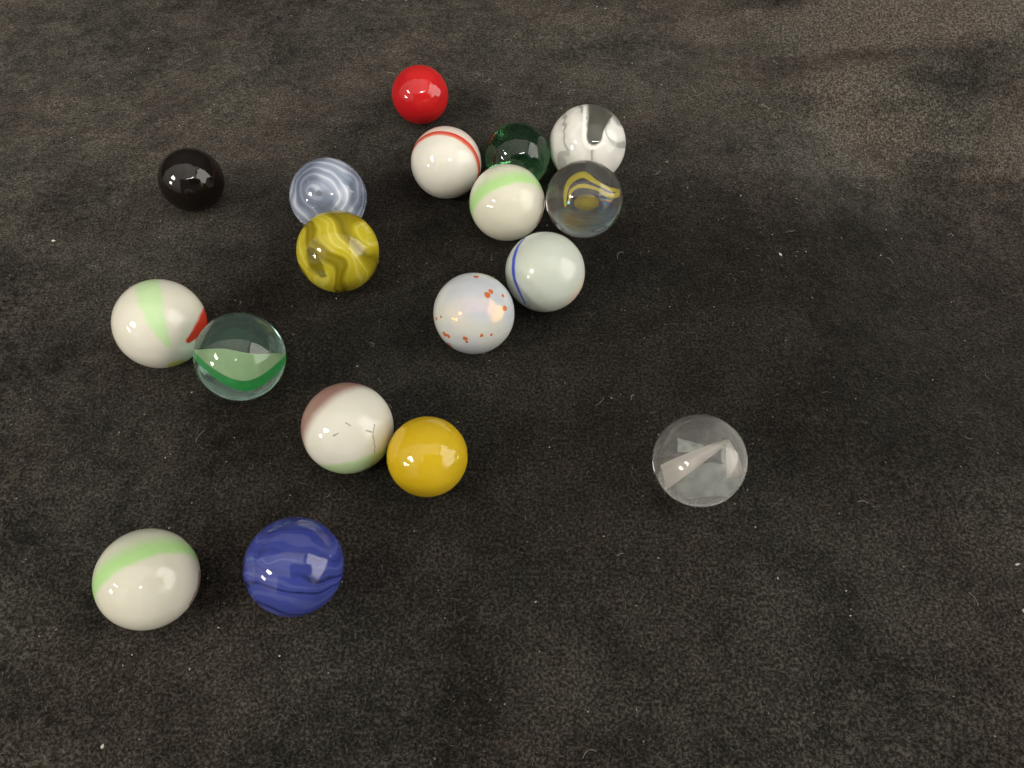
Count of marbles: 18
